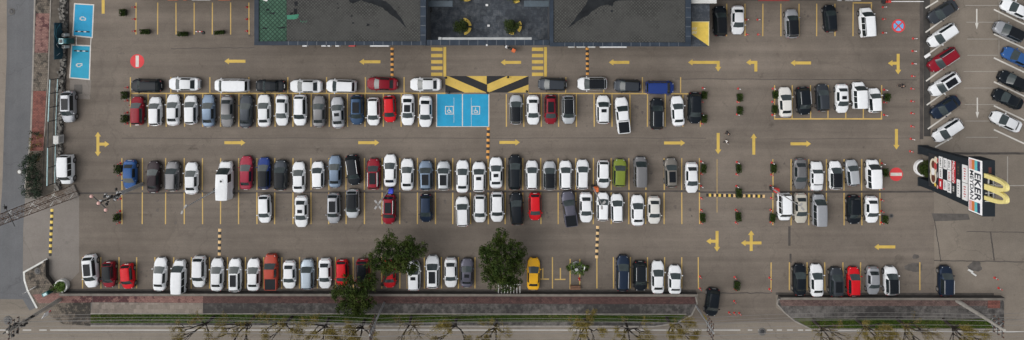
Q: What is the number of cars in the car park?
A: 153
